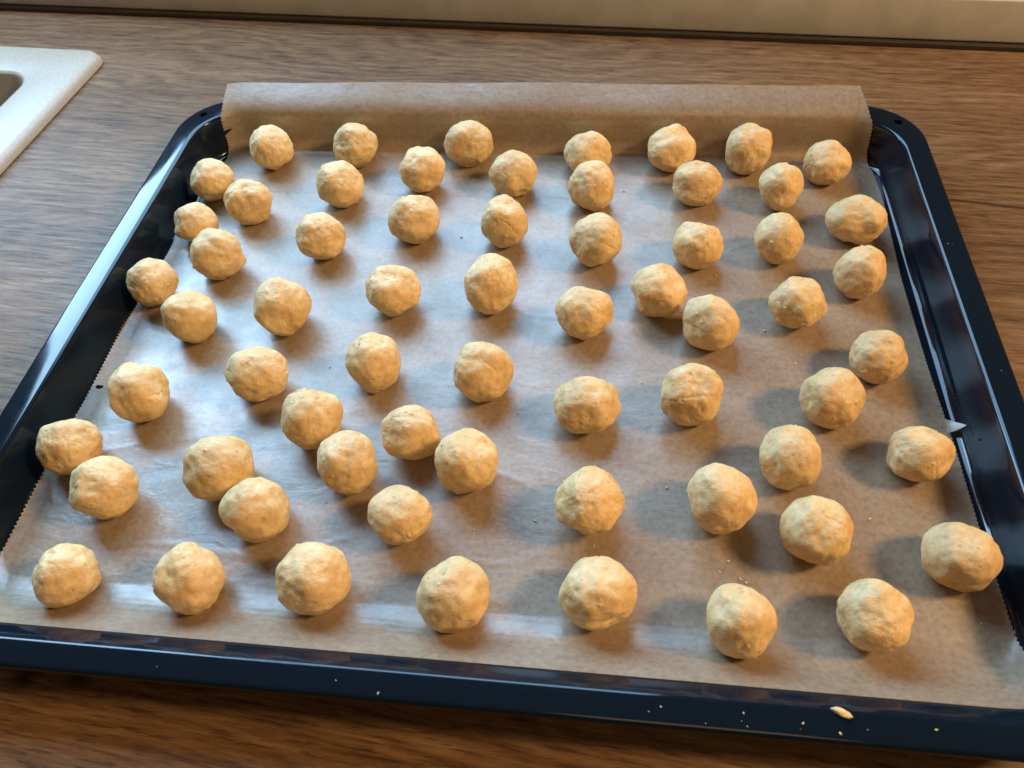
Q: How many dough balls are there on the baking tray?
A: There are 64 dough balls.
